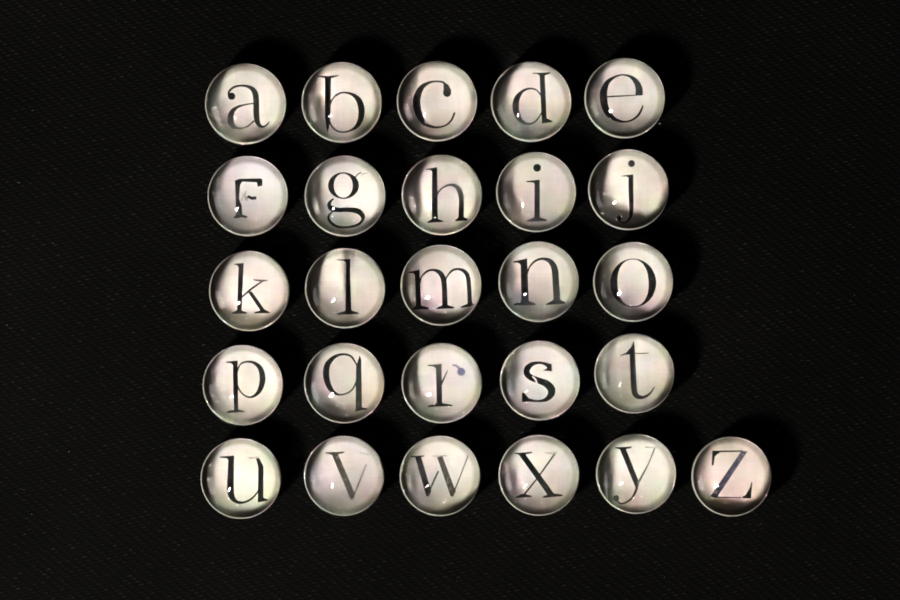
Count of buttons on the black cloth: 26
